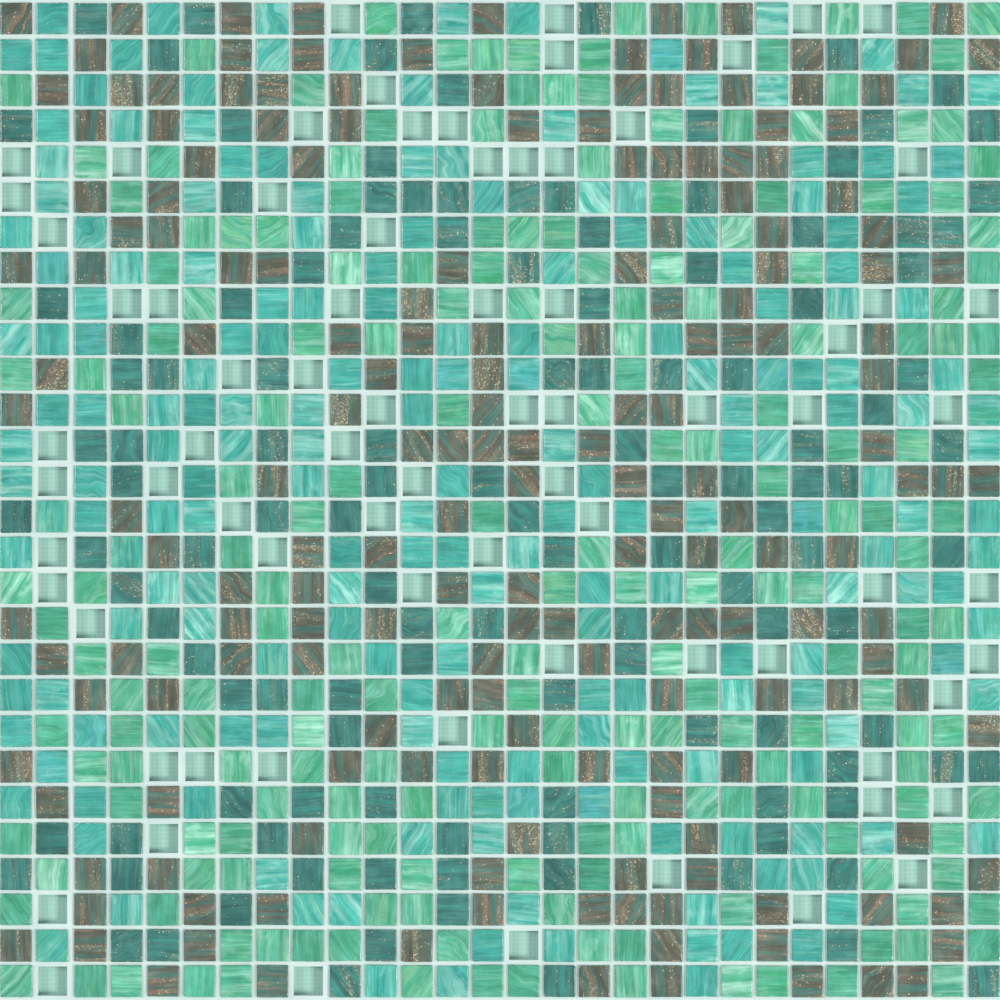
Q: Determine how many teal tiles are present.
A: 125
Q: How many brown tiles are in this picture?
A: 184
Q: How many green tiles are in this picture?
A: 200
